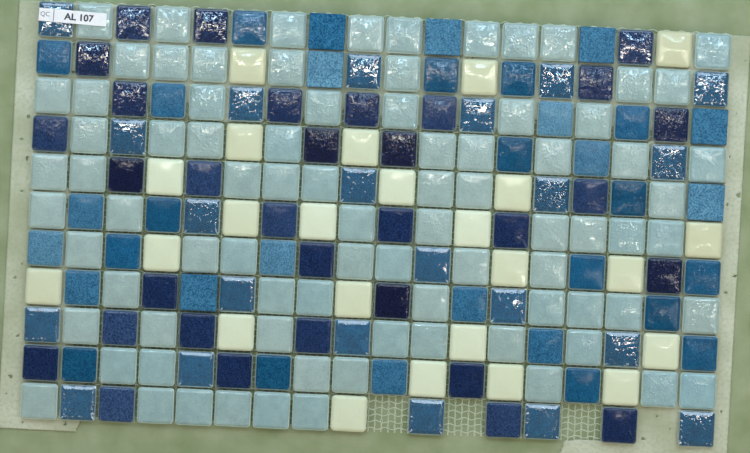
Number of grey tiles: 83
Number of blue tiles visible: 55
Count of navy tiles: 32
